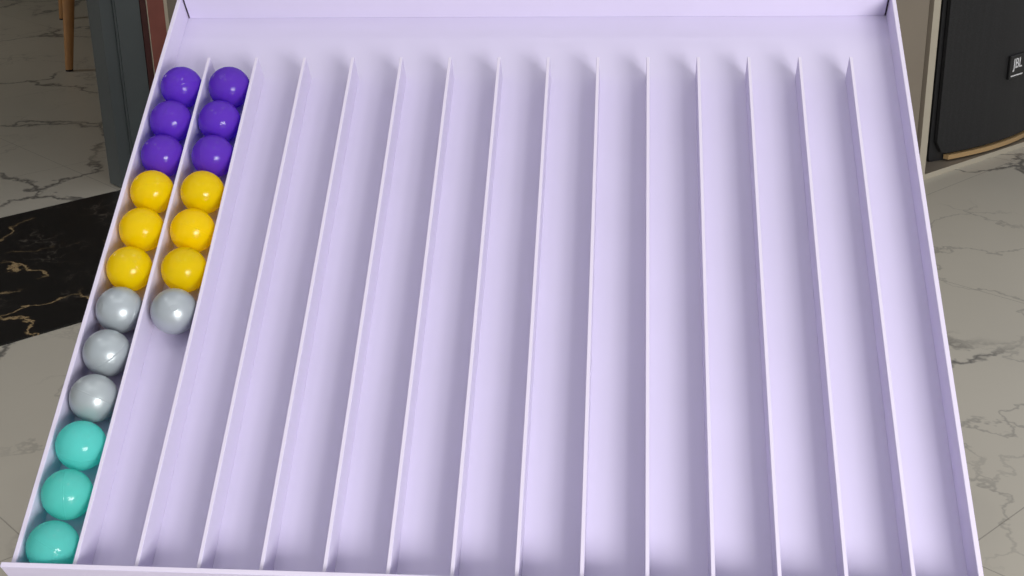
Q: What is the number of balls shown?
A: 19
